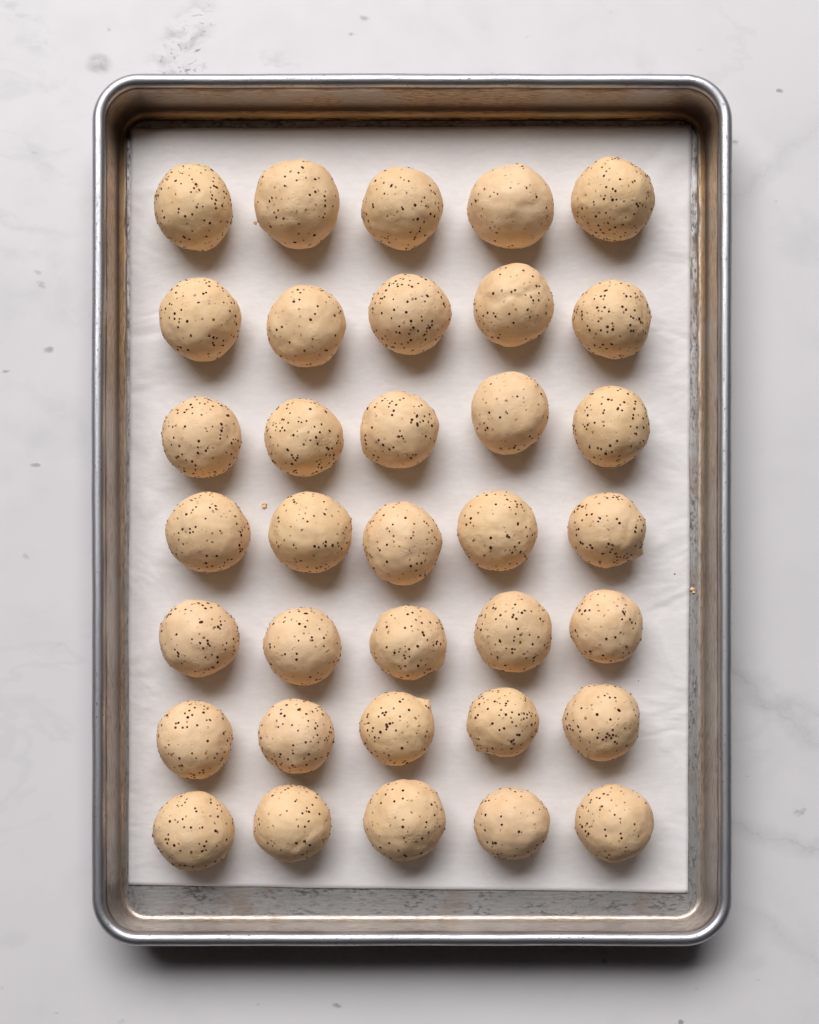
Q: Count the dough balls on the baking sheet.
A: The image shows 35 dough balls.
